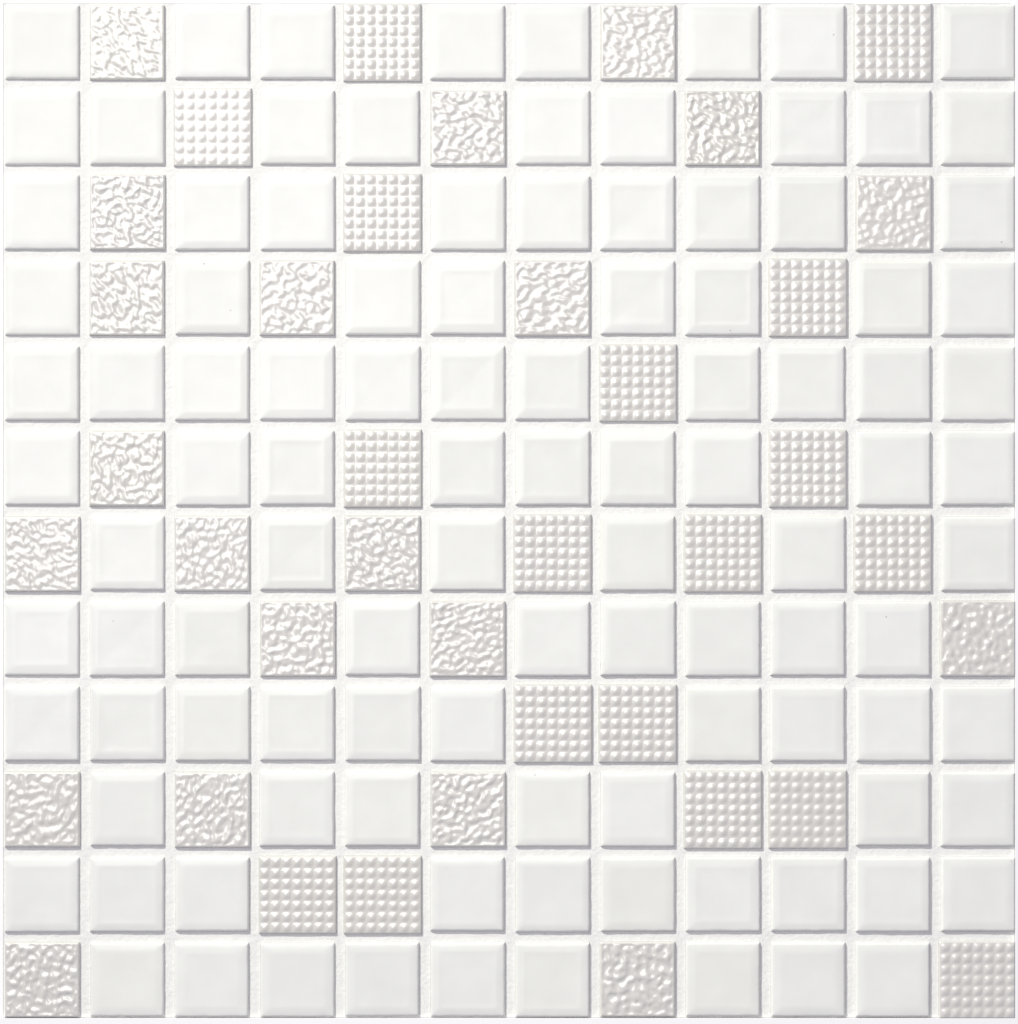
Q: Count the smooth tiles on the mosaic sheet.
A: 105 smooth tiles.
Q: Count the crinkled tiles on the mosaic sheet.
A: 21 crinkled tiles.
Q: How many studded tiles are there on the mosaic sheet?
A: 18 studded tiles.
